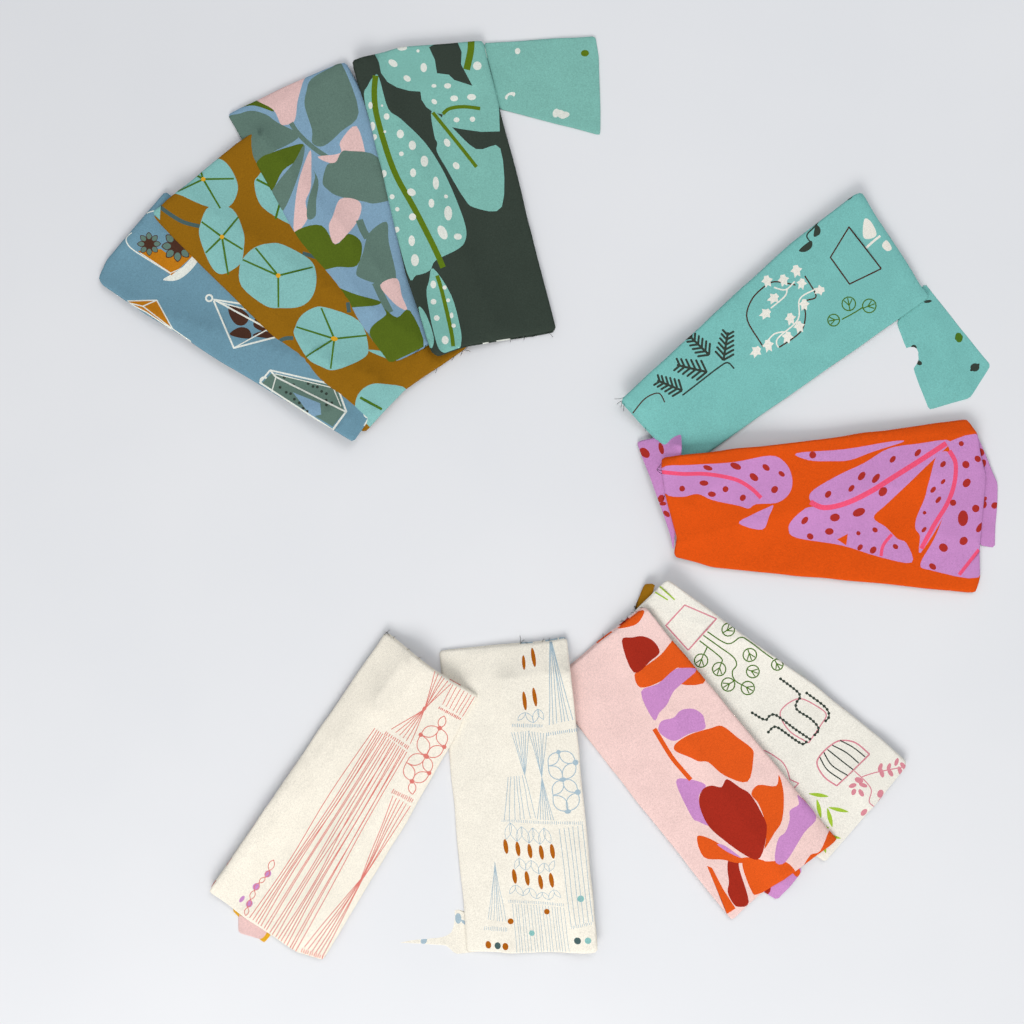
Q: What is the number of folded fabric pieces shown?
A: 10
